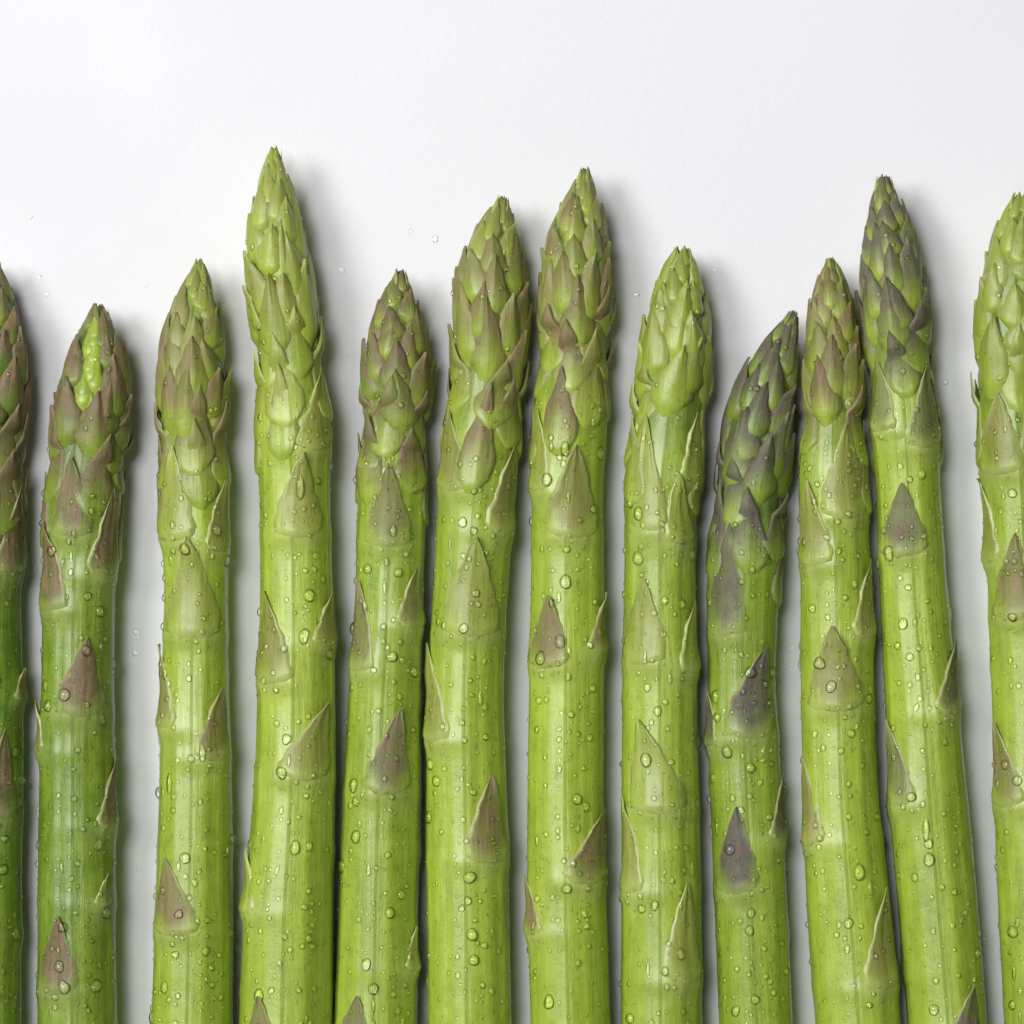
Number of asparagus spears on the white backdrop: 12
